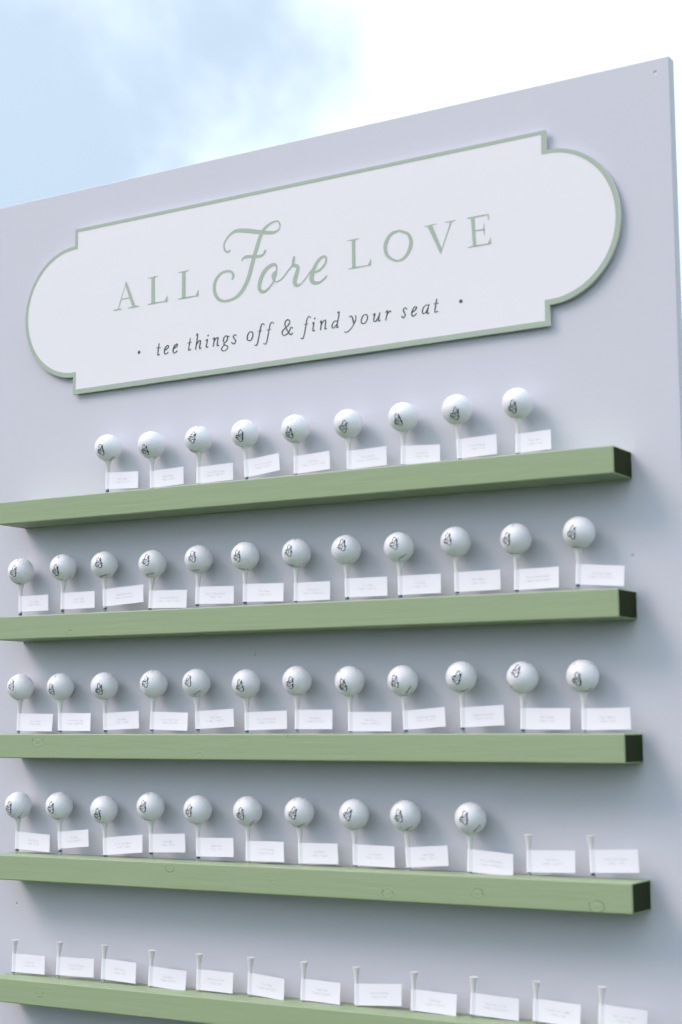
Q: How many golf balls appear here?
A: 43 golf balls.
